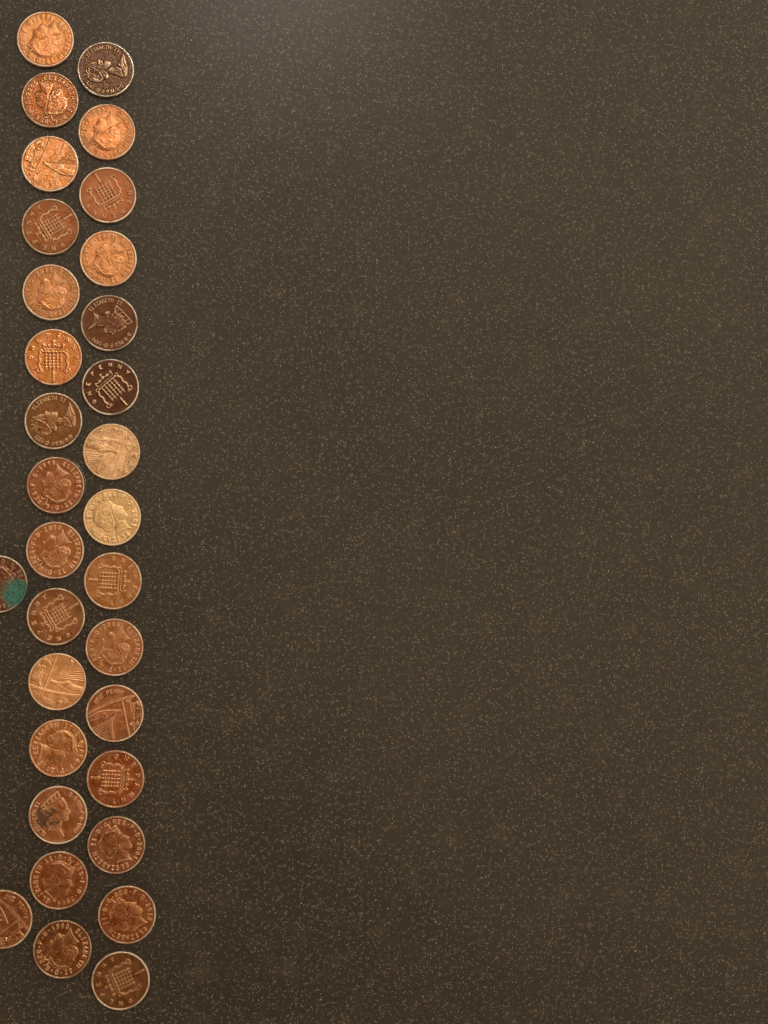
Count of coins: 32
